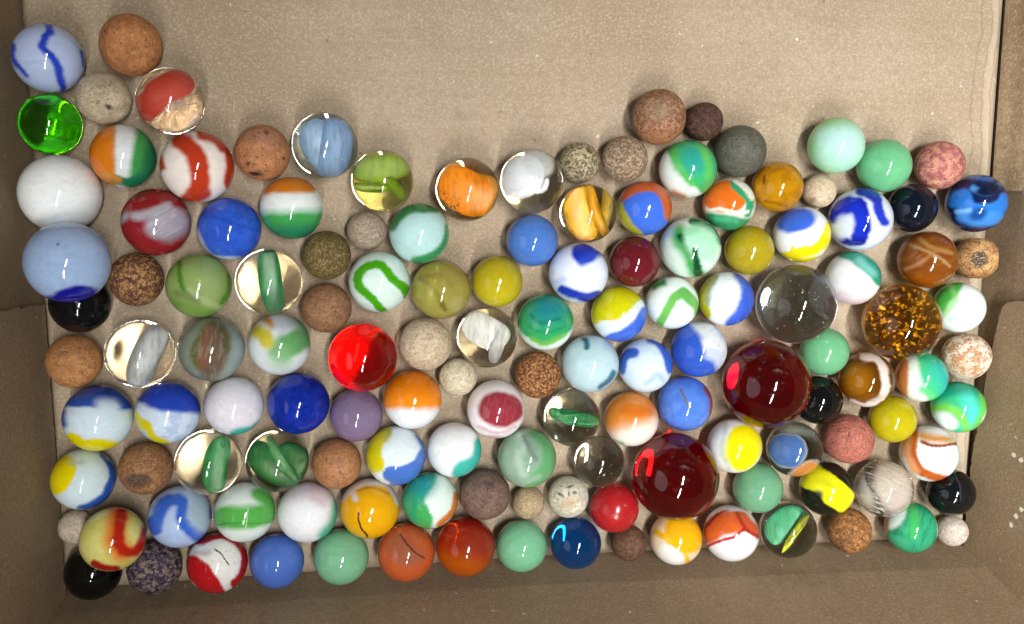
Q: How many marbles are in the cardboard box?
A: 136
